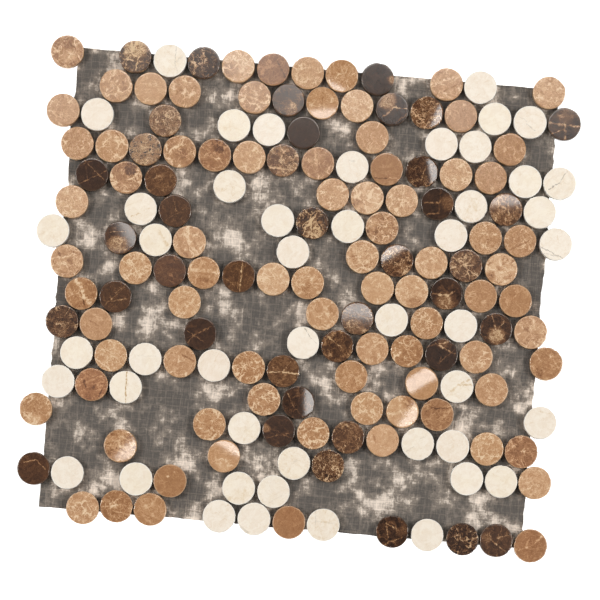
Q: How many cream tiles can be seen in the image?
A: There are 47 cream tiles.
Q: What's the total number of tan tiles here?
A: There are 83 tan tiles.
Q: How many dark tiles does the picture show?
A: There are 40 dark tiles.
